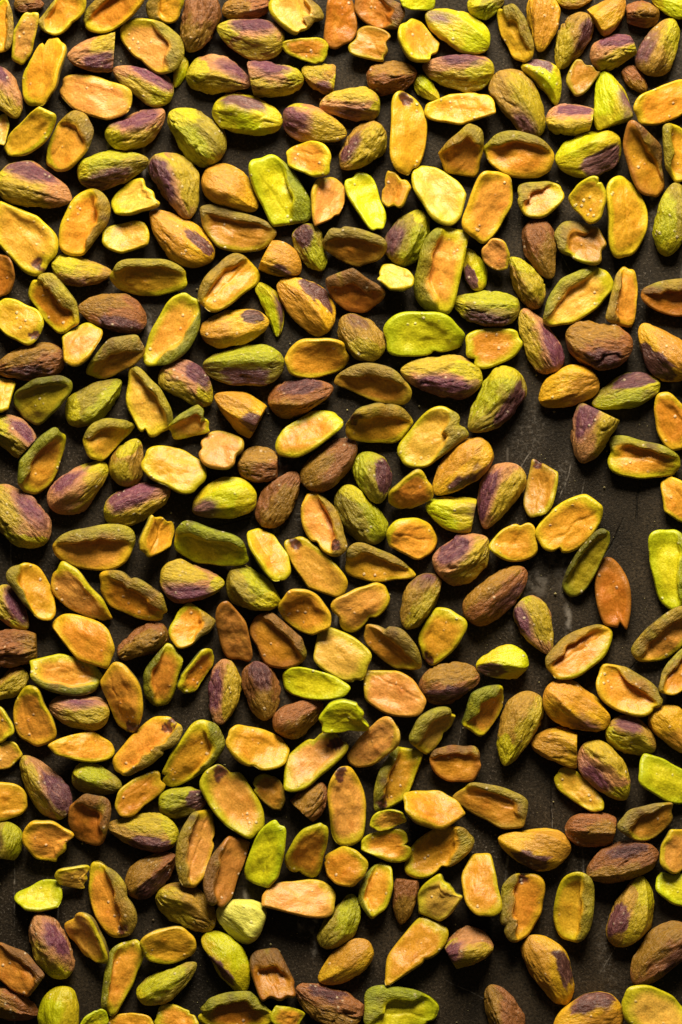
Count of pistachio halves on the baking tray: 172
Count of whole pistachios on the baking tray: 132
